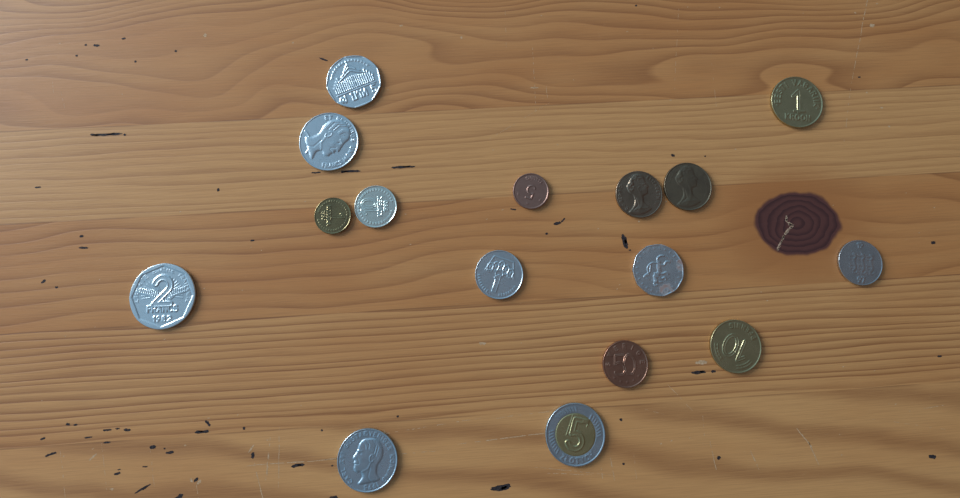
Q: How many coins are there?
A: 16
